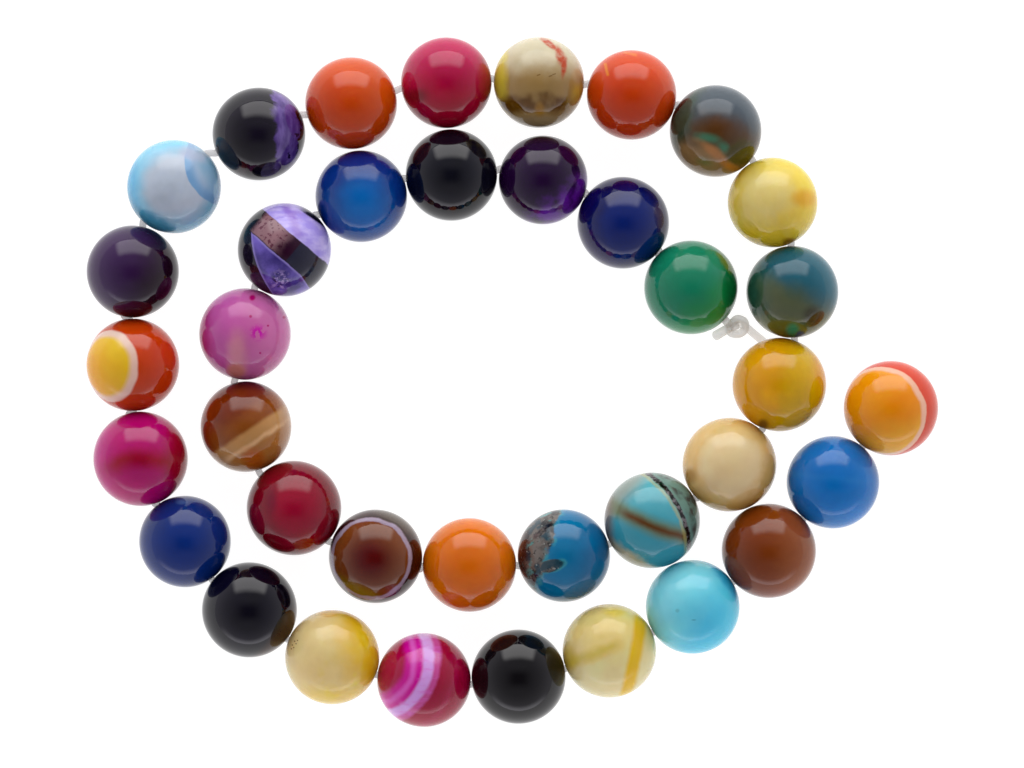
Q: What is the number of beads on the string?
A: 37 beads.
